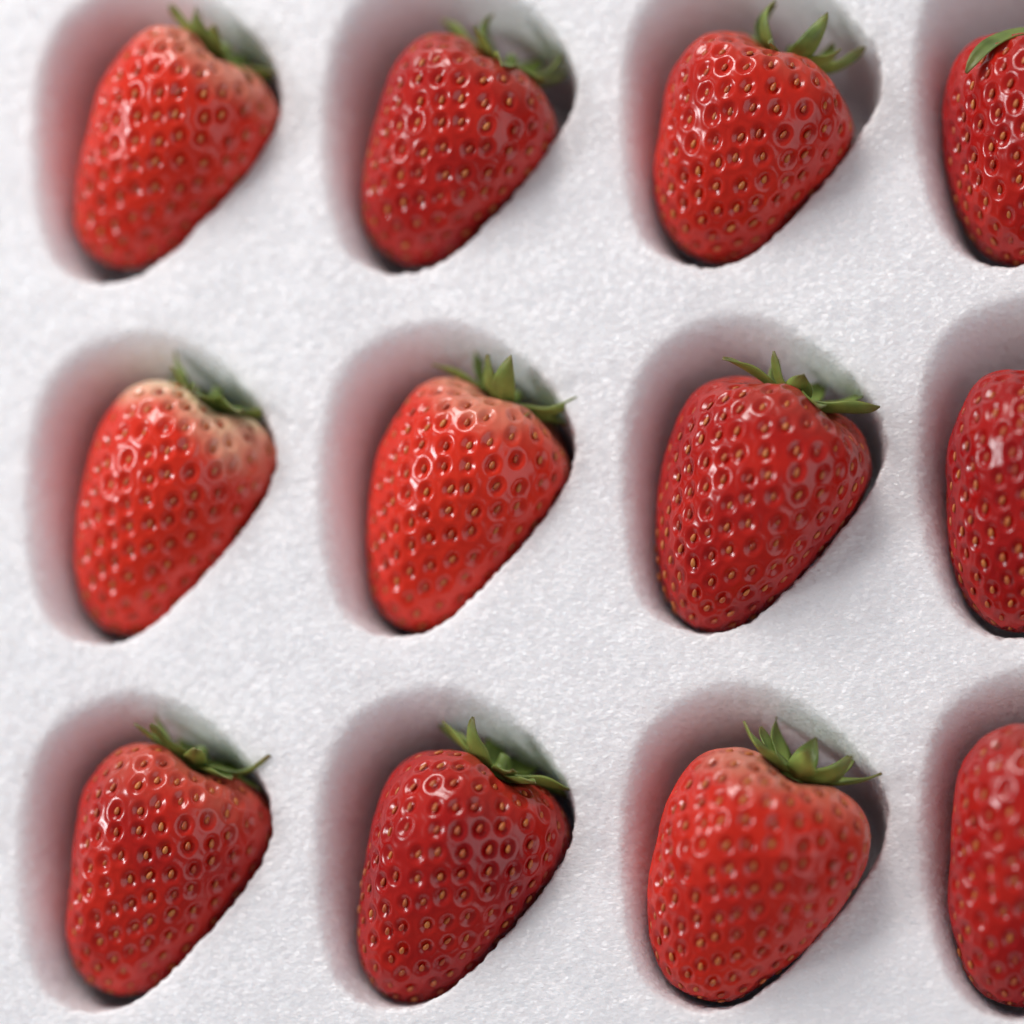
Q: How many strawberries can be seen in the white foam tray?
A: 12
